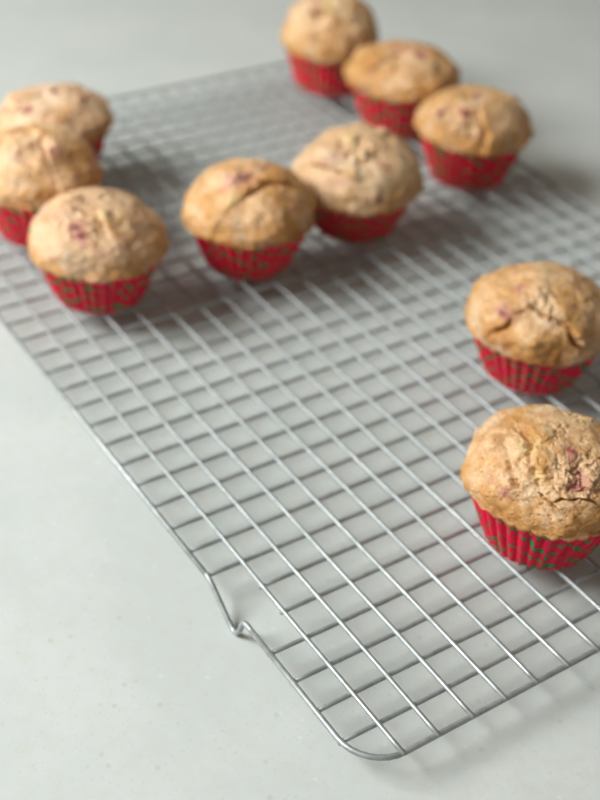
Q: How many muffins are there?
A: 10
